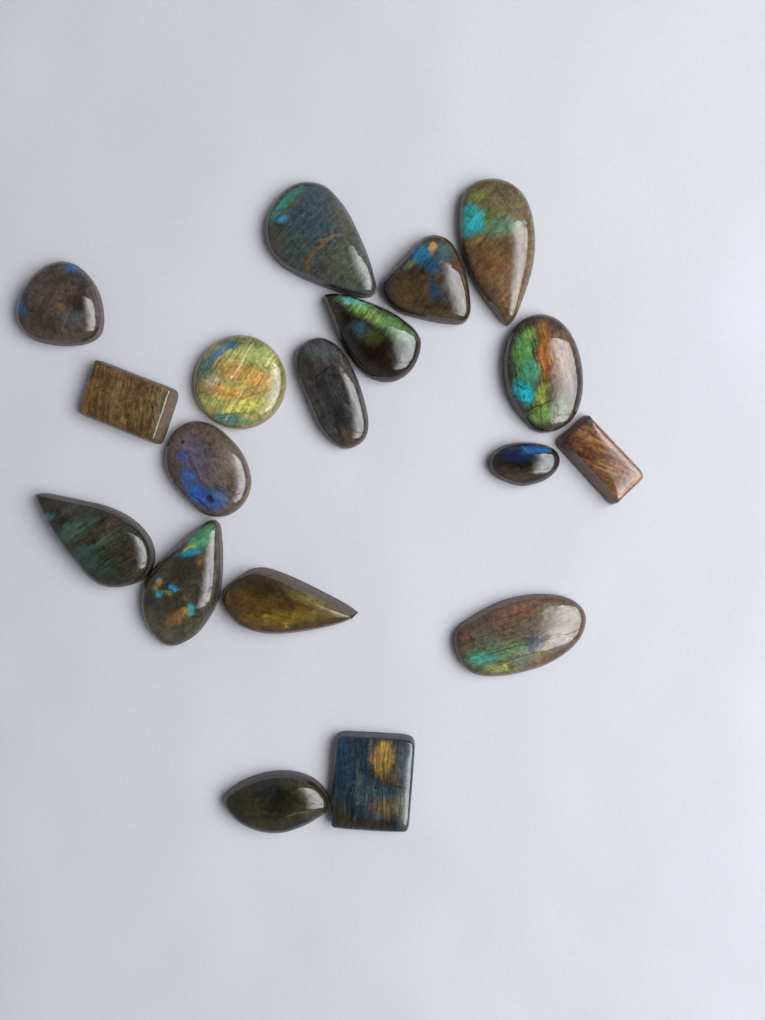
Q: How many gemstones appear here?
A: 18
